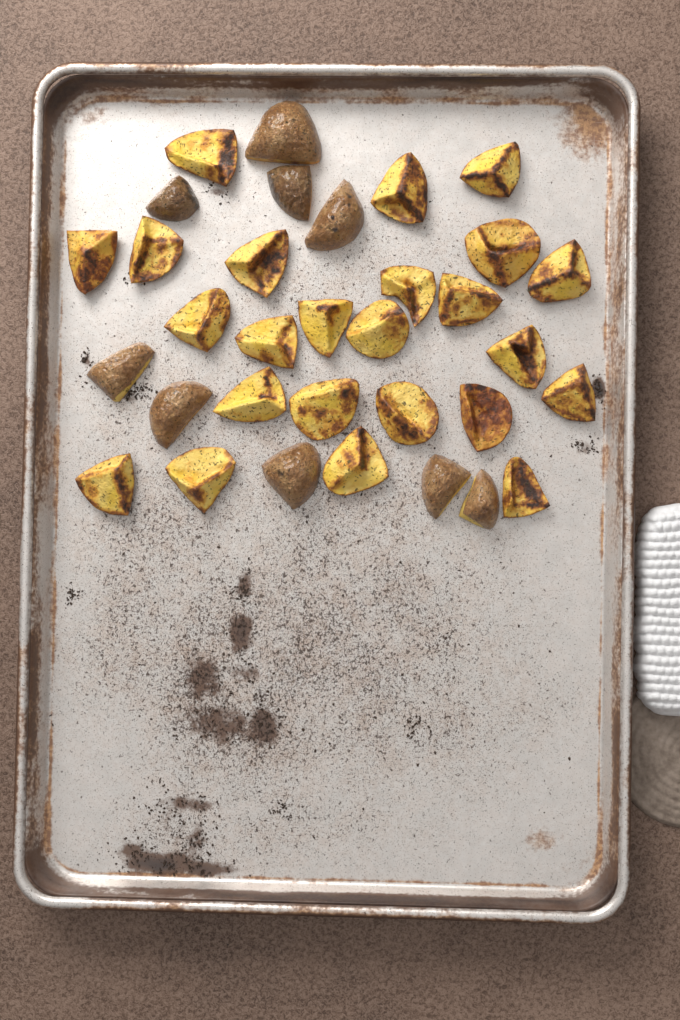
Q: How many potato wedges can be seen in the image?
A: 33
